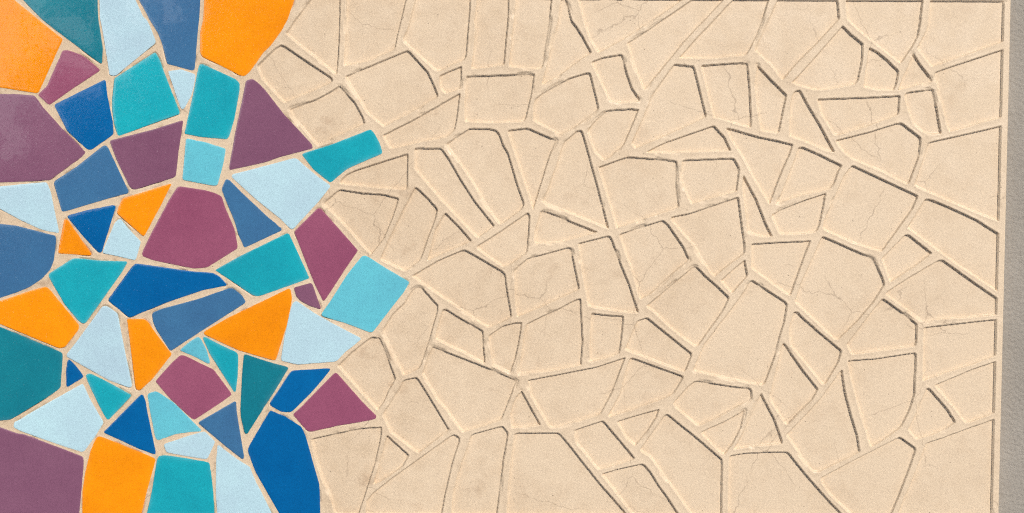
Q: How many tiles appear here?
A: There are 56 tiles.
